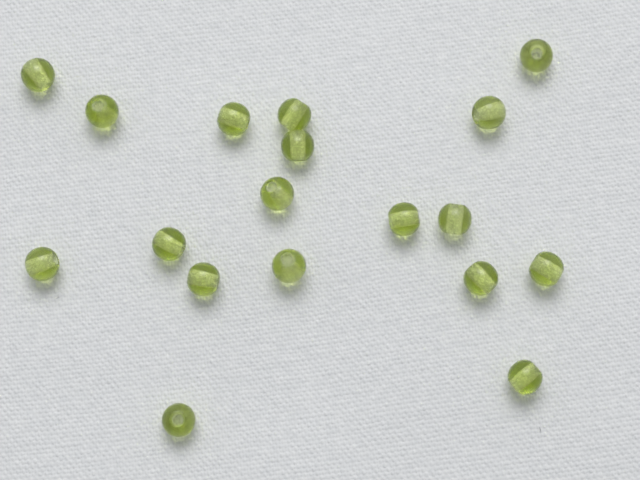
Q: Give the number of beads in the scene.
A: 18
